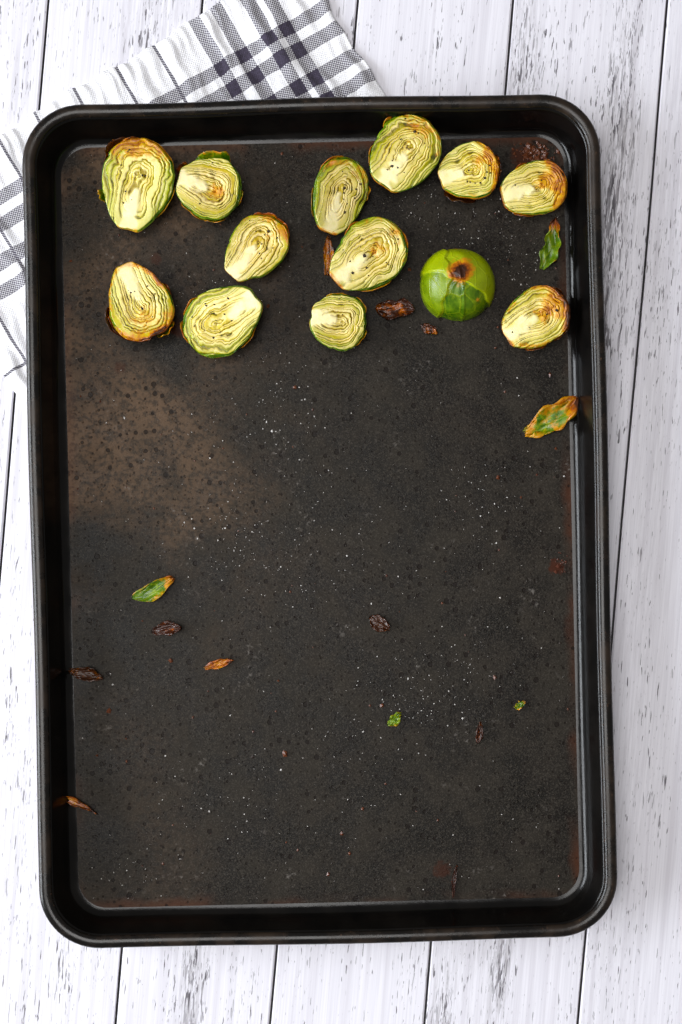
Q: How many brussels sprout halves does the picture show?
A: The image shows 13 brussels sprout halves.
